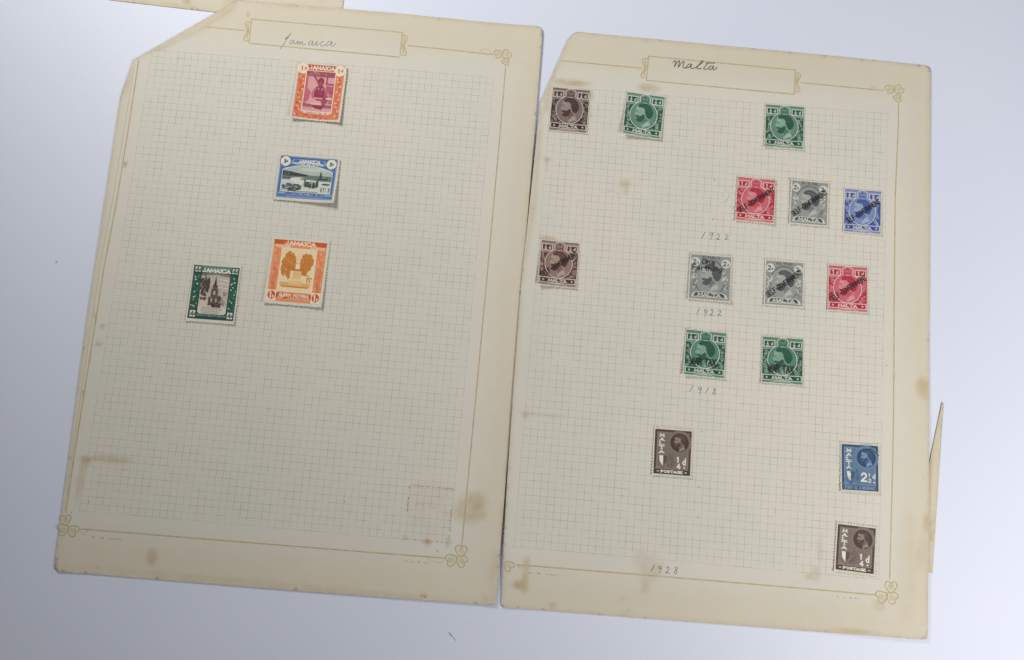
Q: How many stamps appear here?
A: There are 19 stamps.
